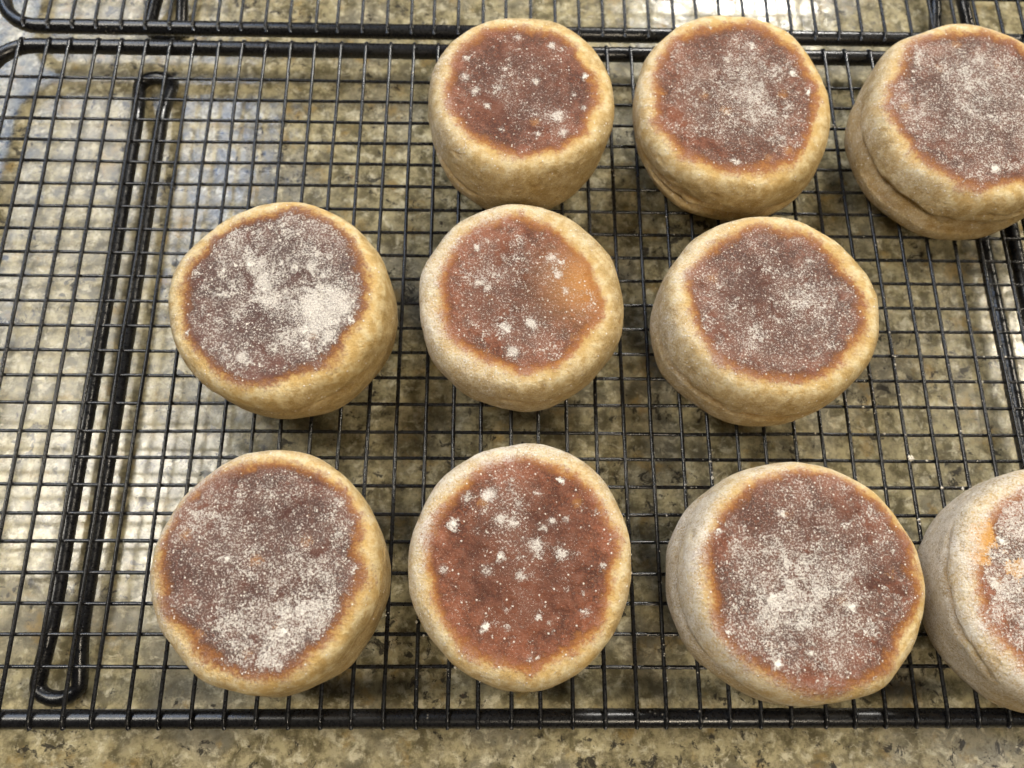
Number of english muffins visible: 10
